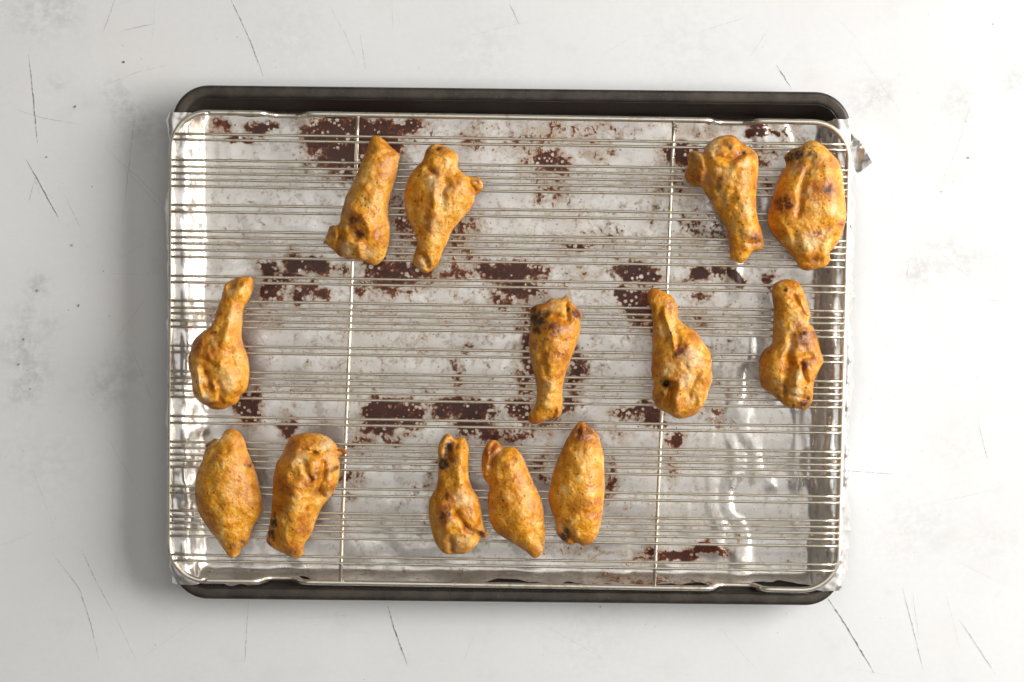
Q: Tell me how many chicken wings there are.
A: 13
